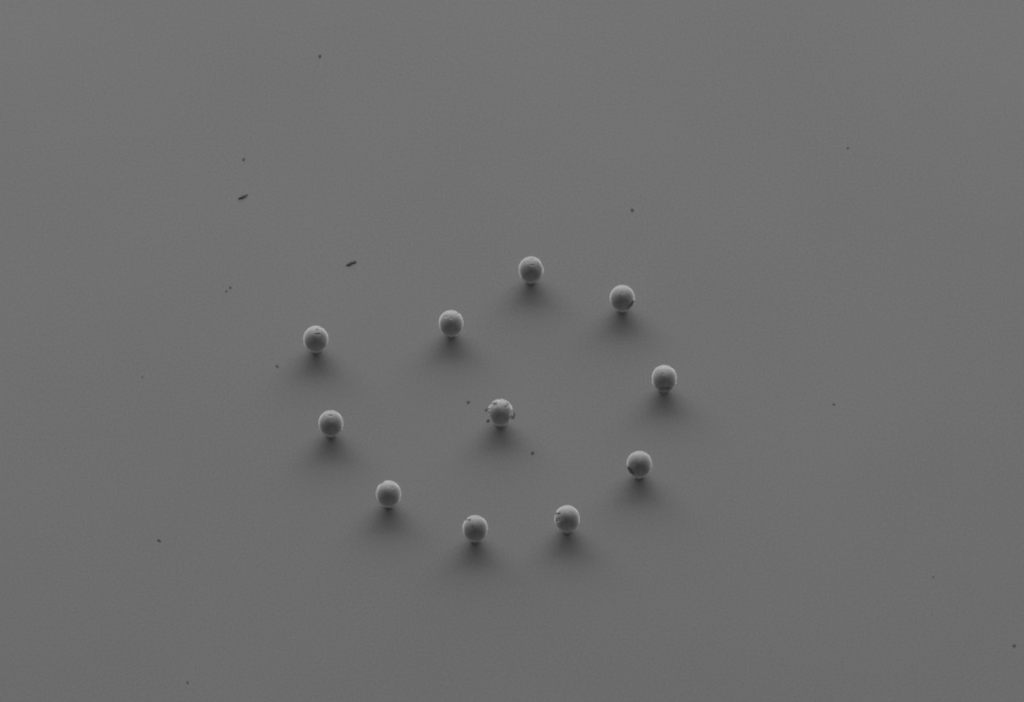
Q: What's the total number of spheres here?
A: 11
